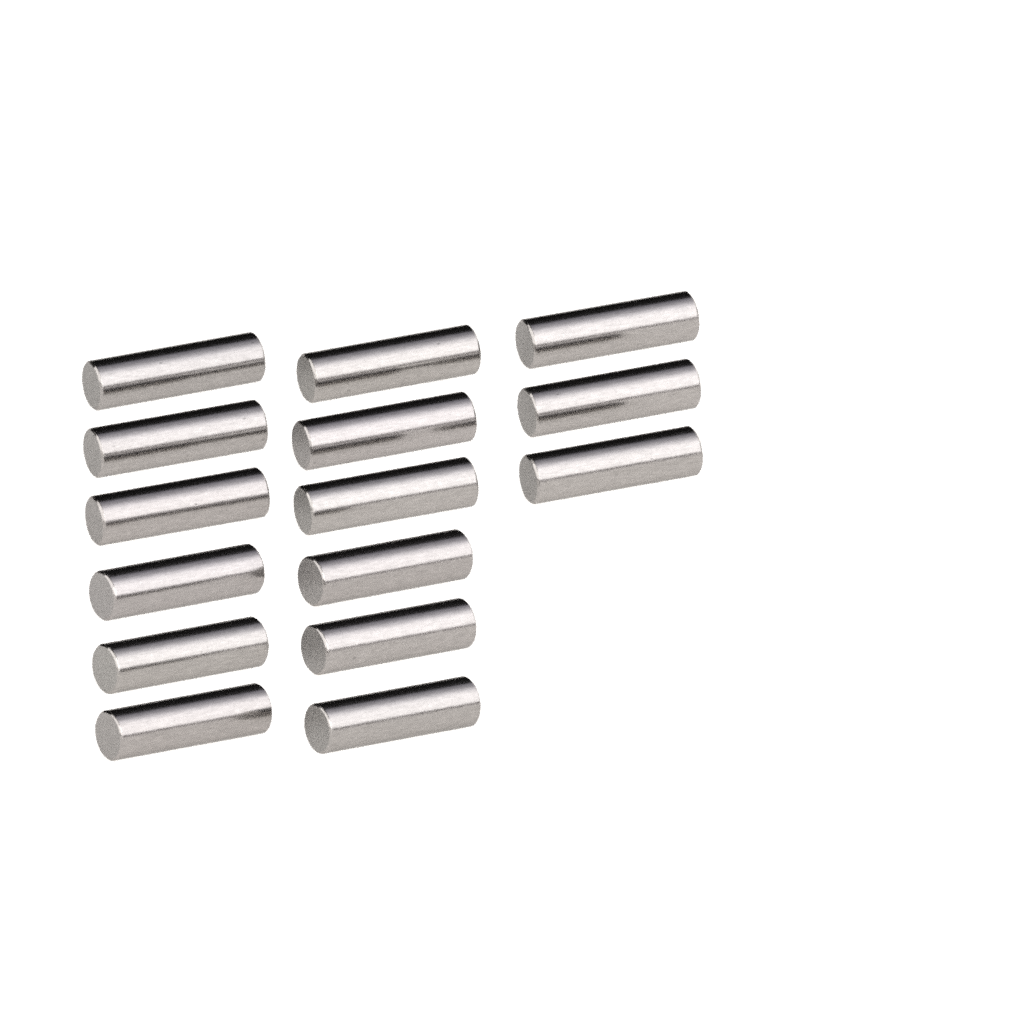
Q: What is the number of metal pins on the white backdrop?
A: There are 15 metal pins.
